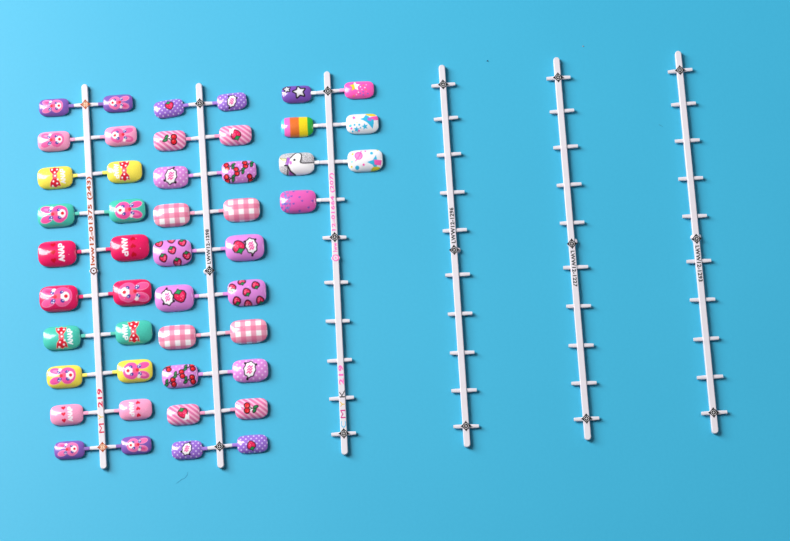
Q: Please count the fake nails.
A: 47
